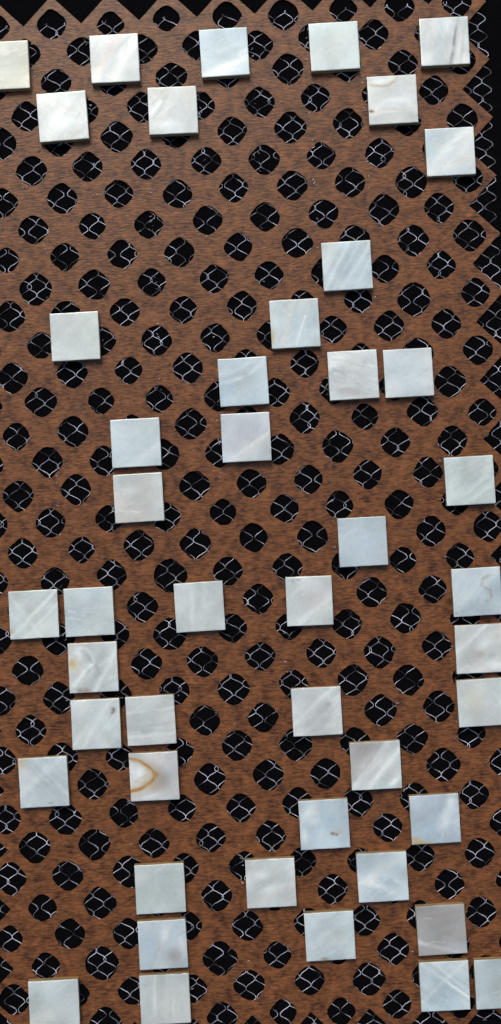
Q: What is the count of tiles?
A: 46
